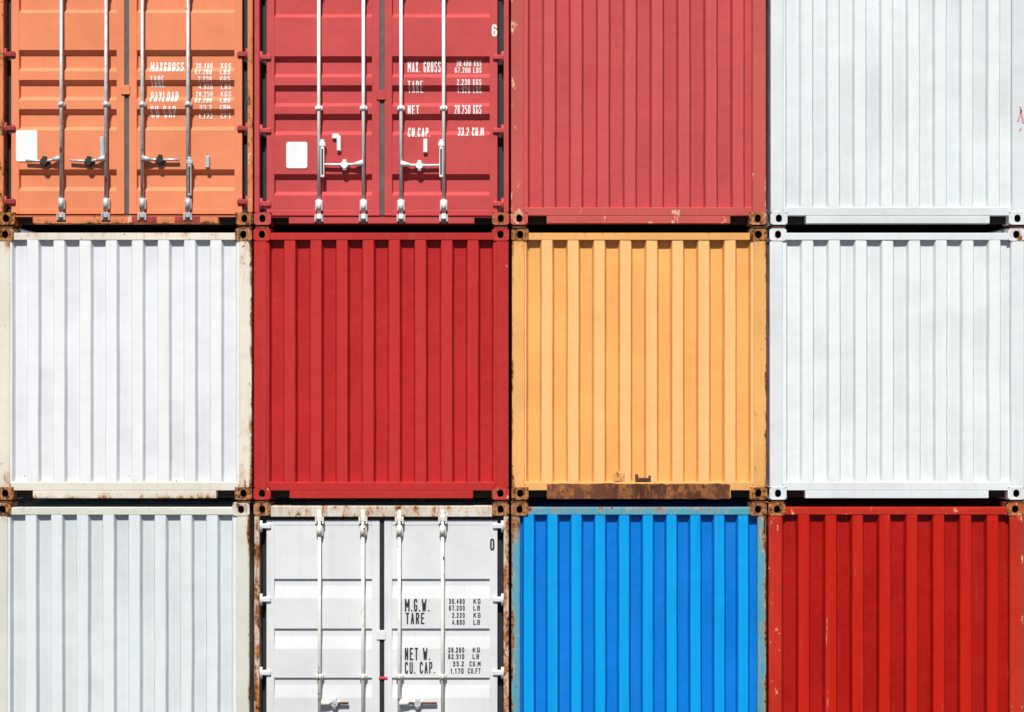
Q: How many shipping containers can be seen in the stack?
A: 12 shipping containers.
